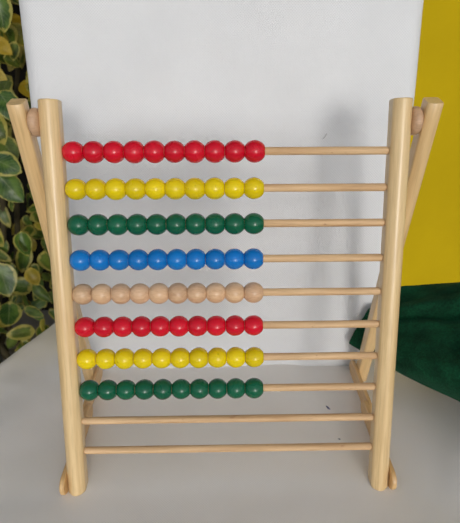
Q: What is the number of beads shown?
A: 80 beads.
